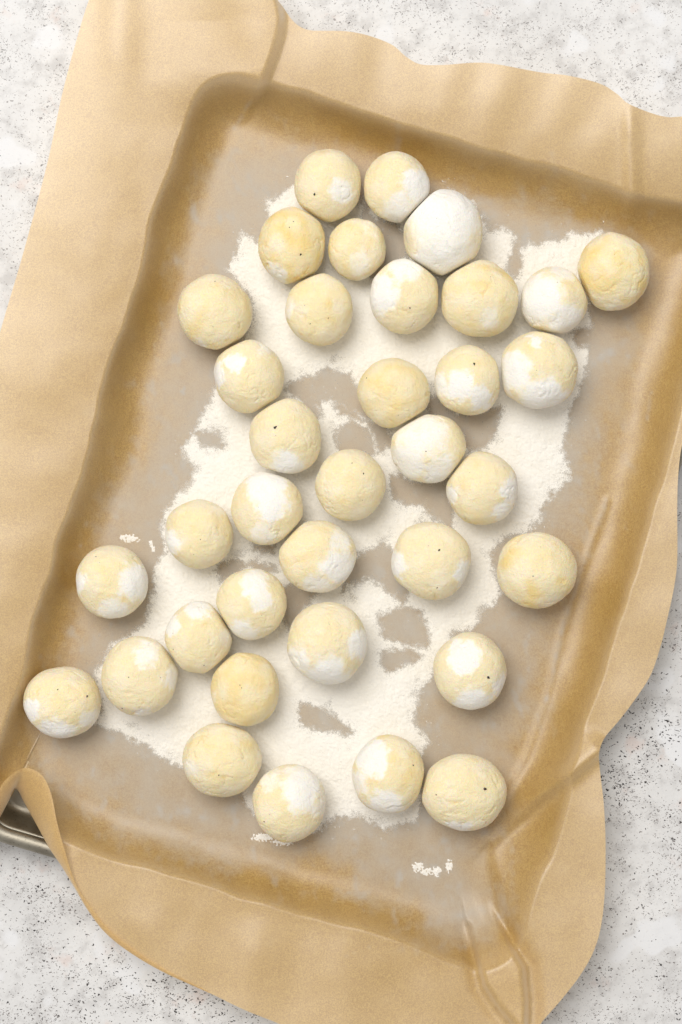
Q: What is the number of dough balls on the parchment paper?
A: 36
